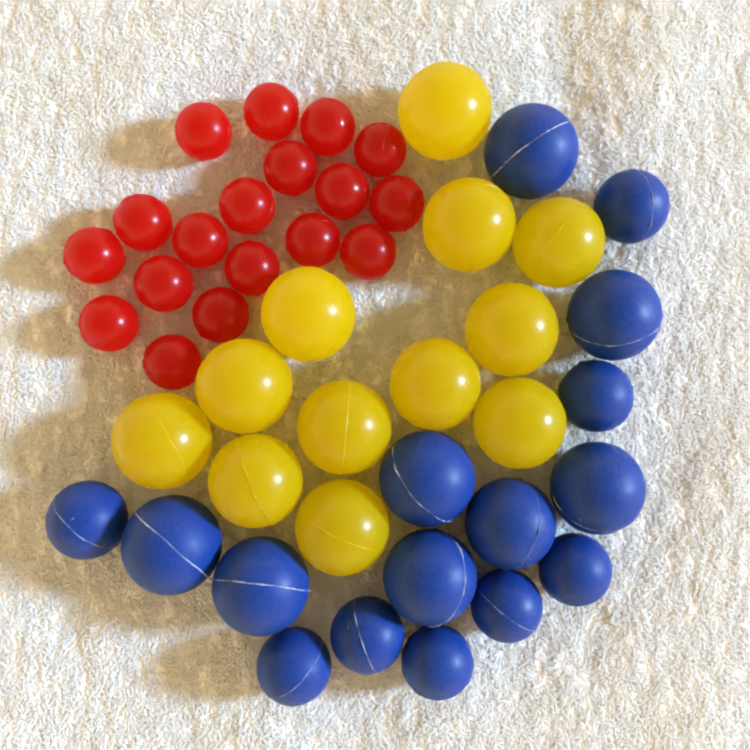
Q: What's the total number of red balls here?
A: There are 18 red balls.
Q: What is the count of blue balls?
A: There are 16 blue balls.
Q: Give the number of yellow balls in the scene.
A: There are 12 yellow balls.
